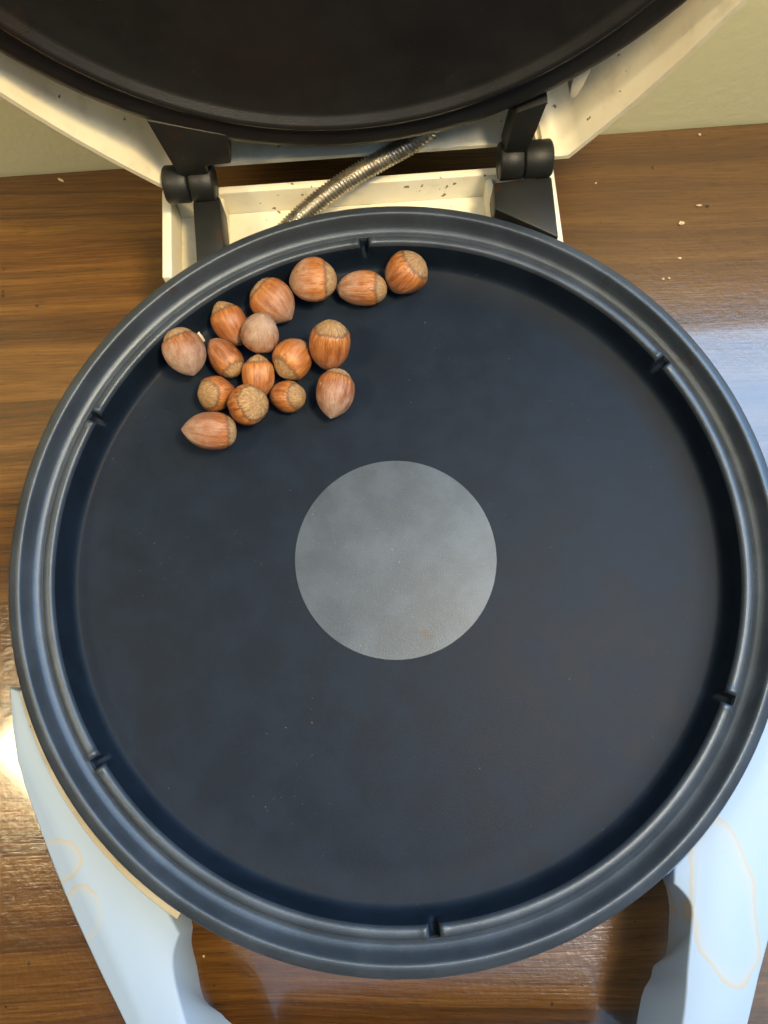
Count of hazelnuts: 16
